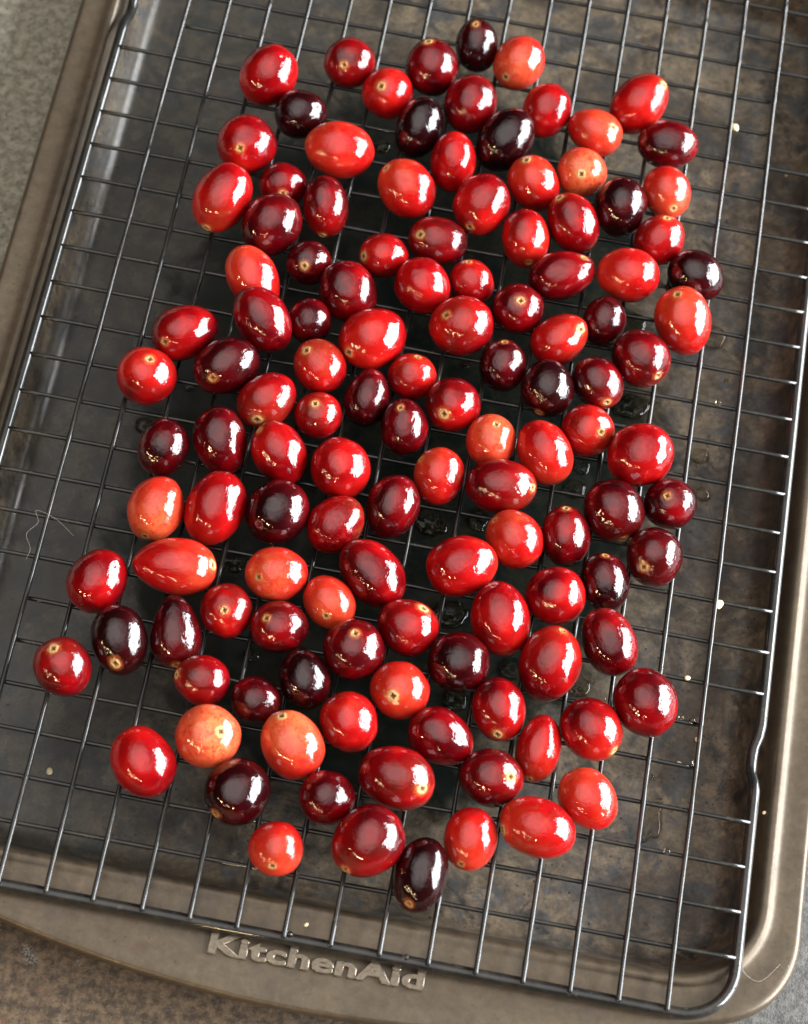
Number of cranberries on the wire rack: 124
